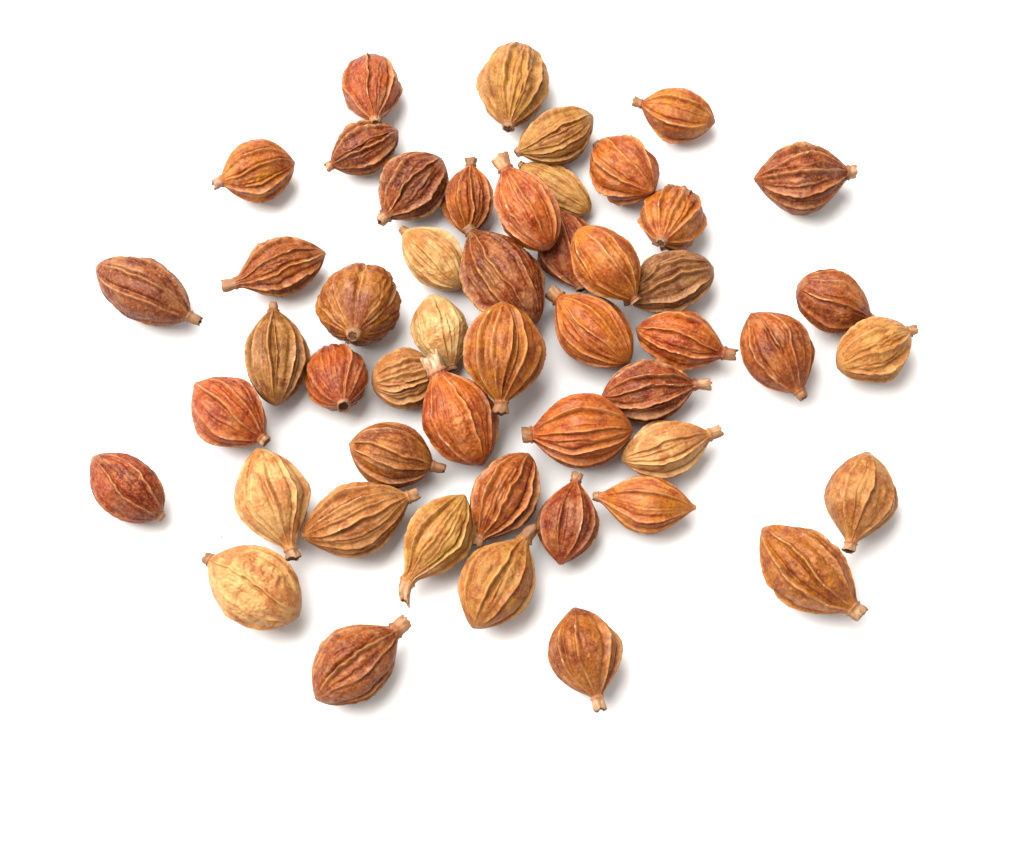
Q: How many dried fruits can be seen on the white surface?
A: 50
